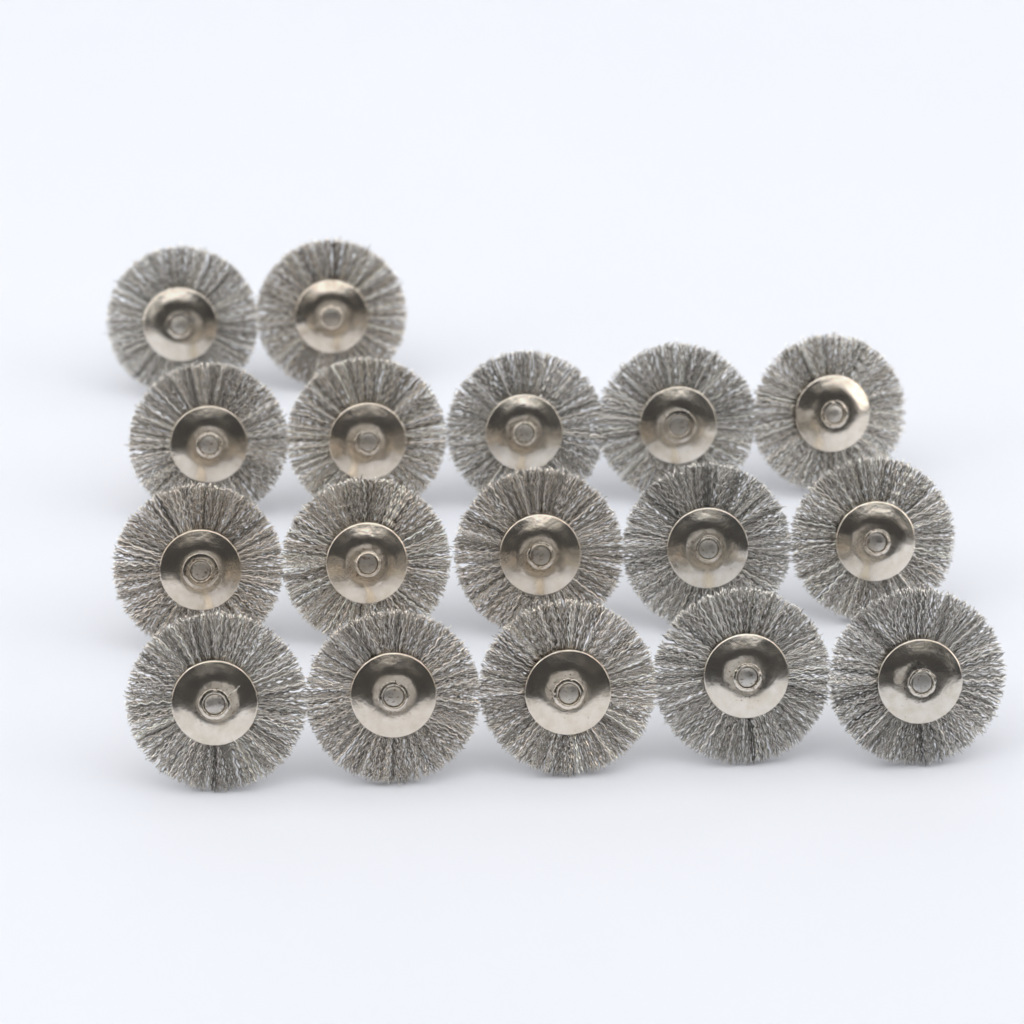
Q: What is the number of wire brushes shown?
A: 17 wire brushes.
